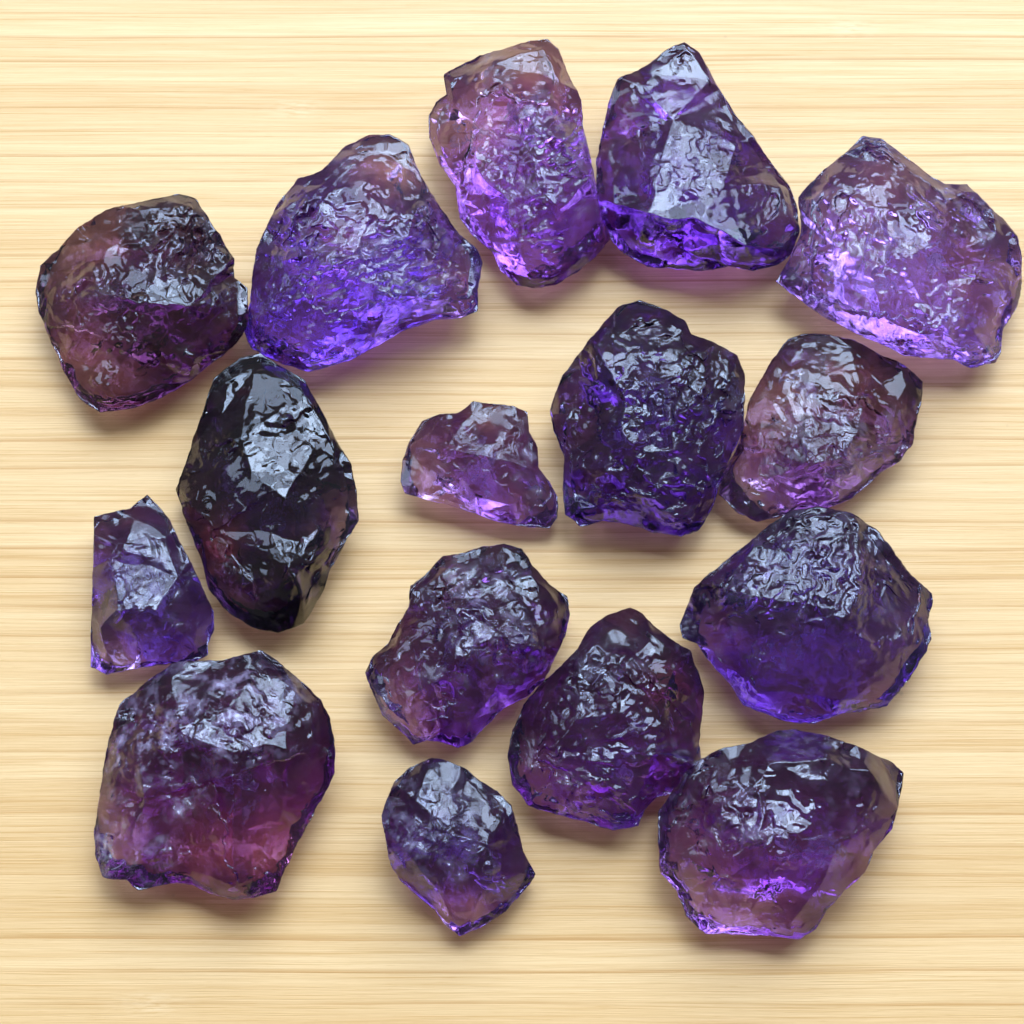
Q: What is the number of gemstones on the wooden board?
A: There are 16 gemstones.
